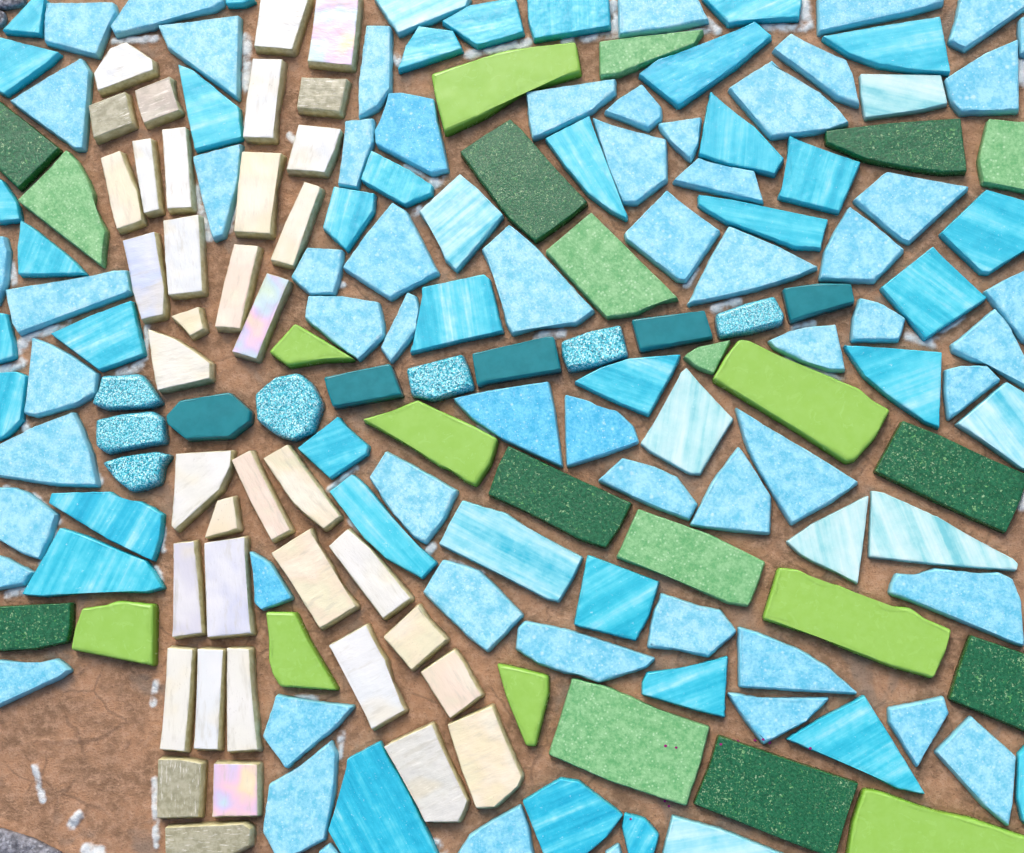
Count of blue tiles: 107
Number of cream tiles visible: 38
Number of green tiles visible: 24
